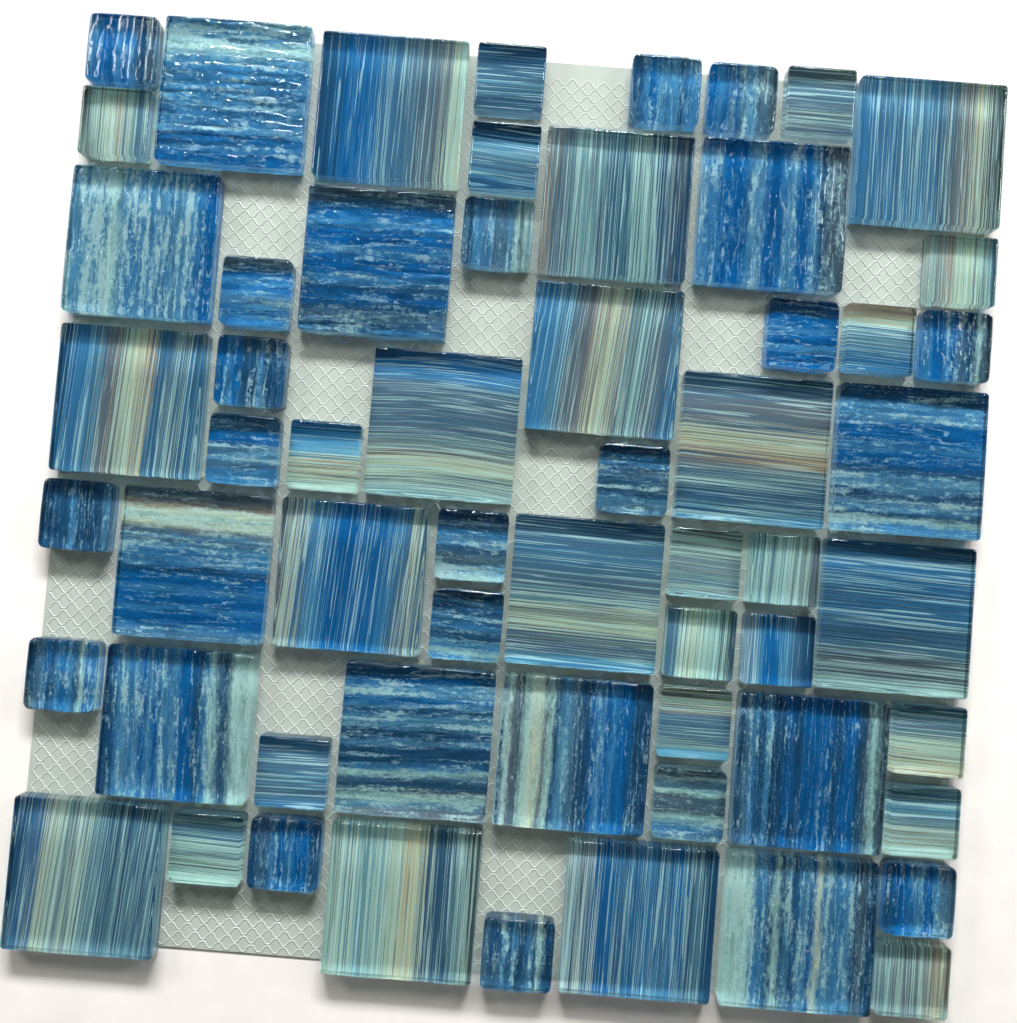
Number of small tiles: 35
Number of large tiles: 24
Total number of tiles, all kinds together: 59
